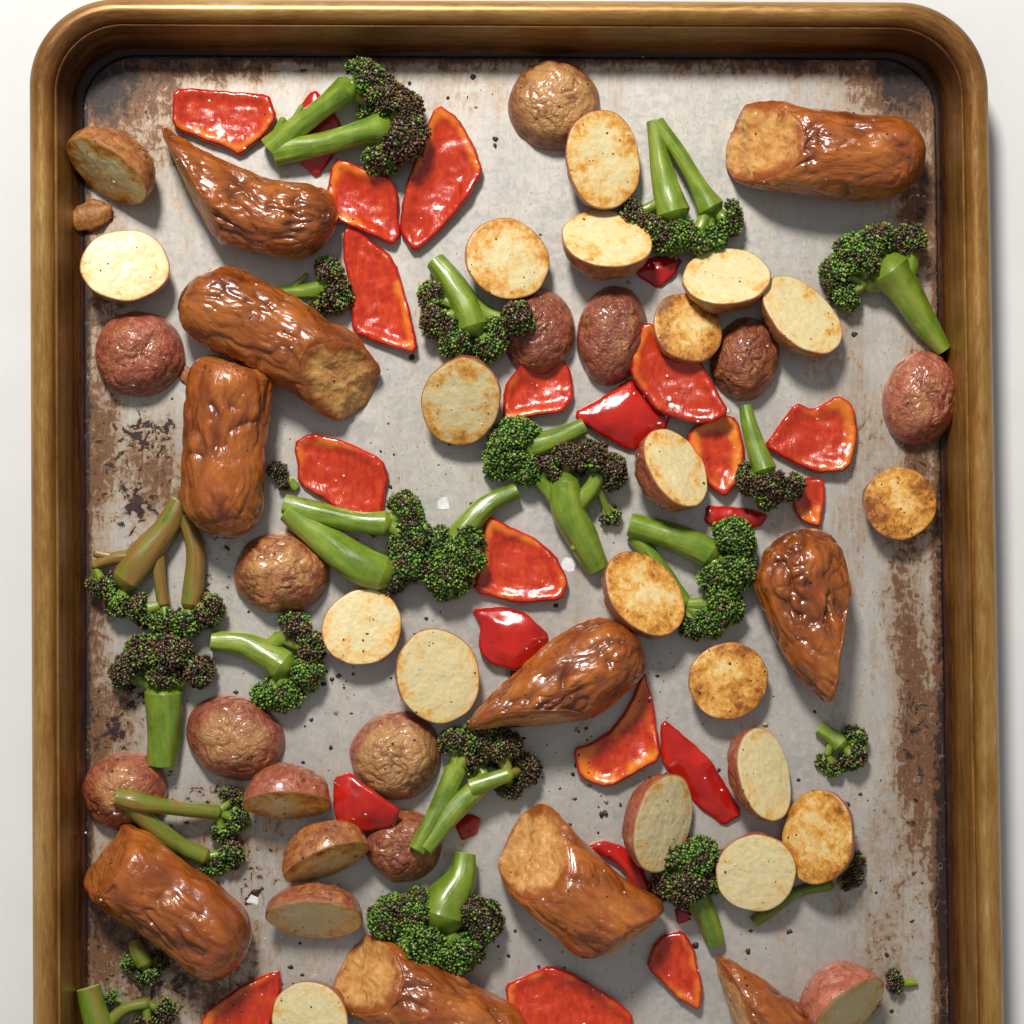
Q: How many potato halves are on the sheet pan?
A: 35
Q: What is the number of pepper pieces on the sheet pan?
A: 25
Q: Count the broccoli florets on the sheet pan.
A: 24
